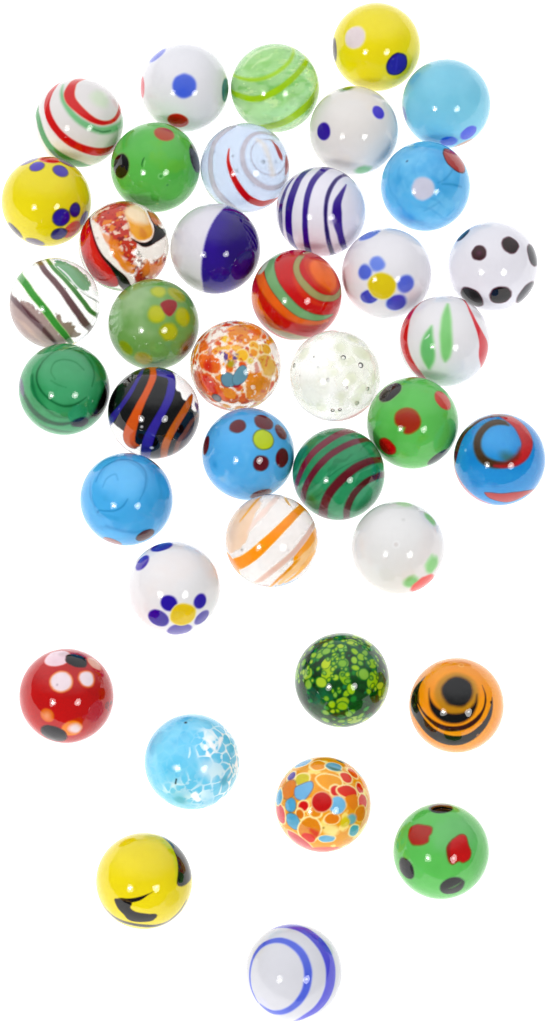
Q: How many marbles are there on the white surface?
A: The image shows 39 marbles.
